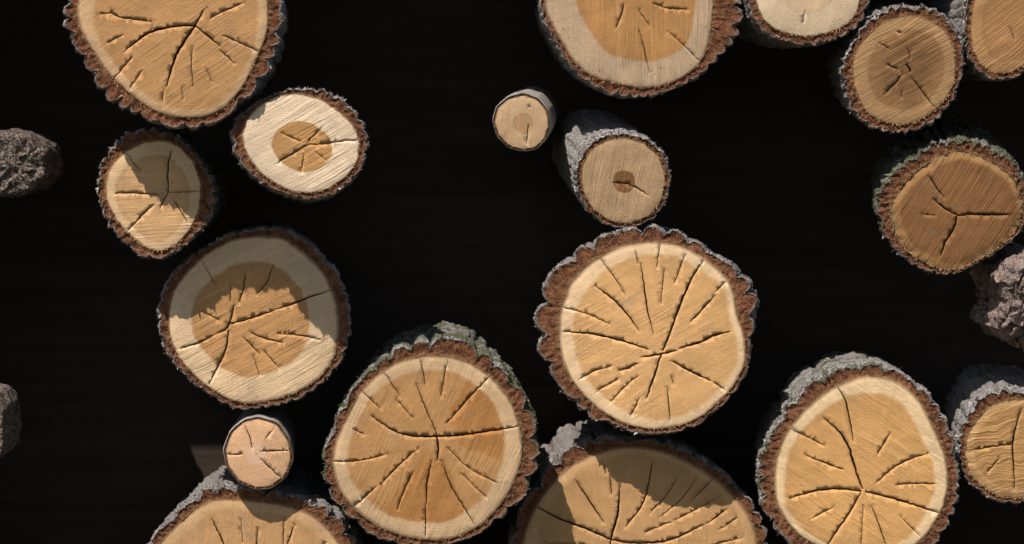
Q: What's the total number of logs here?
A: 18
